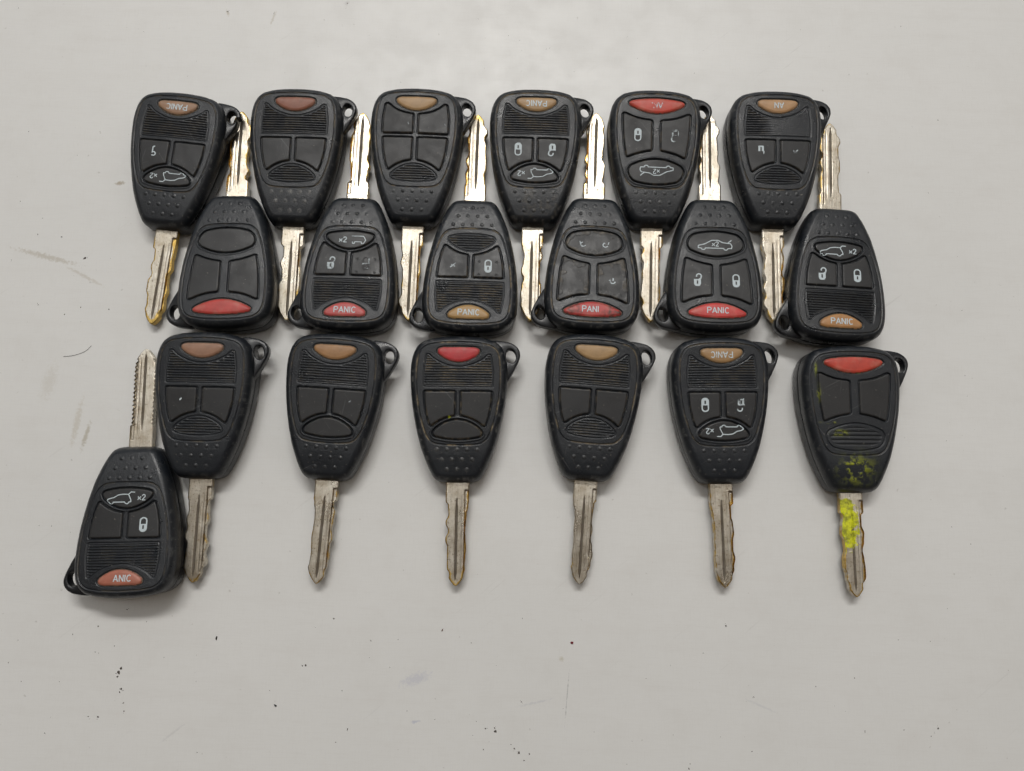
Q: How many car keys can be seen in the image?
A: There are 19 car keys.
